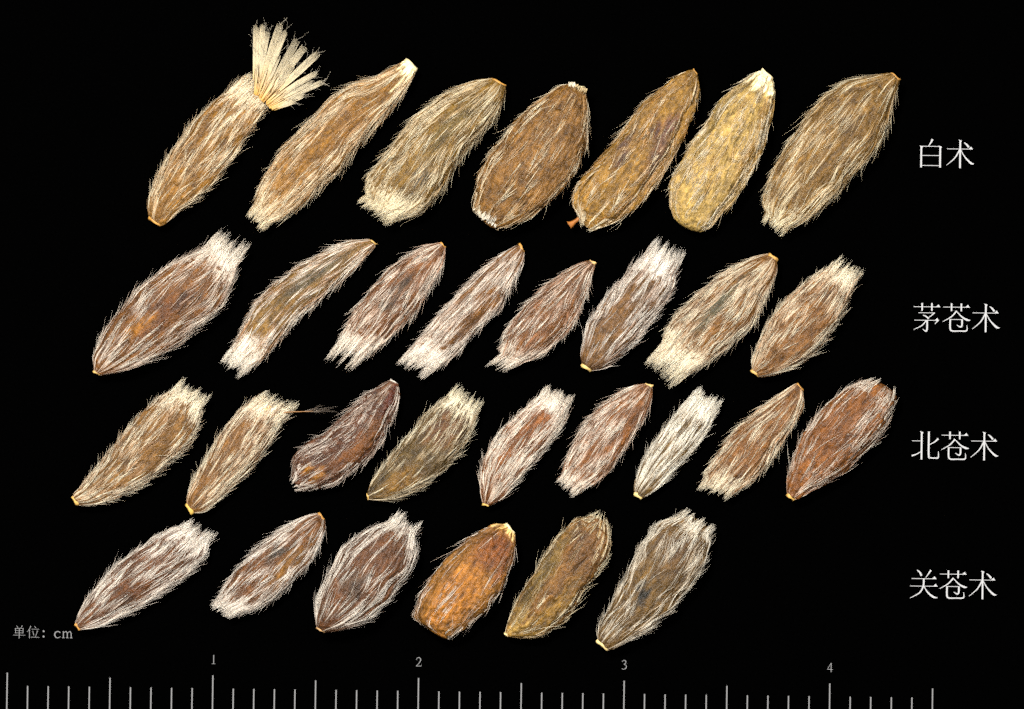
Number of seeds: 30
